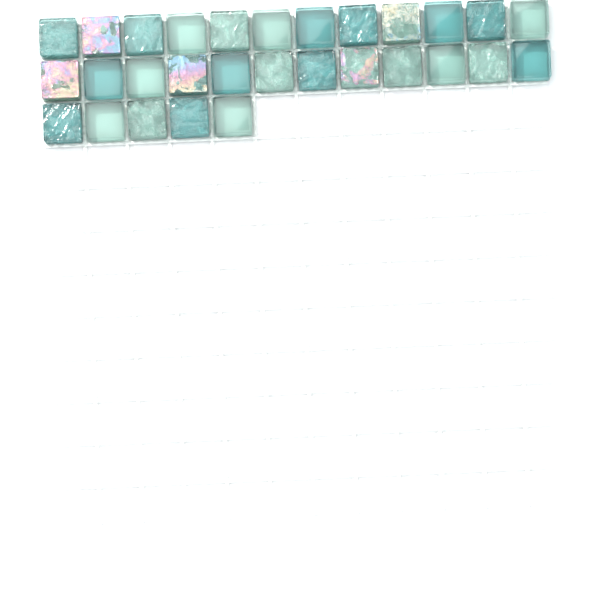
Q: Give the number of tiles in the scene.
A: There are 29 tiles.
